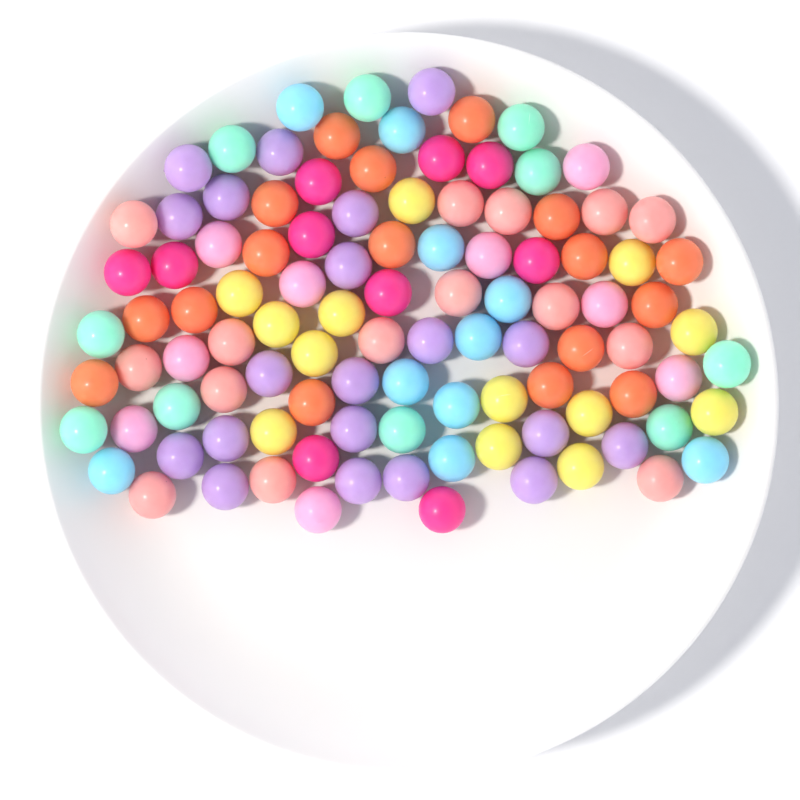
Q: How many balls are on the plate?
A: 104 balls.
